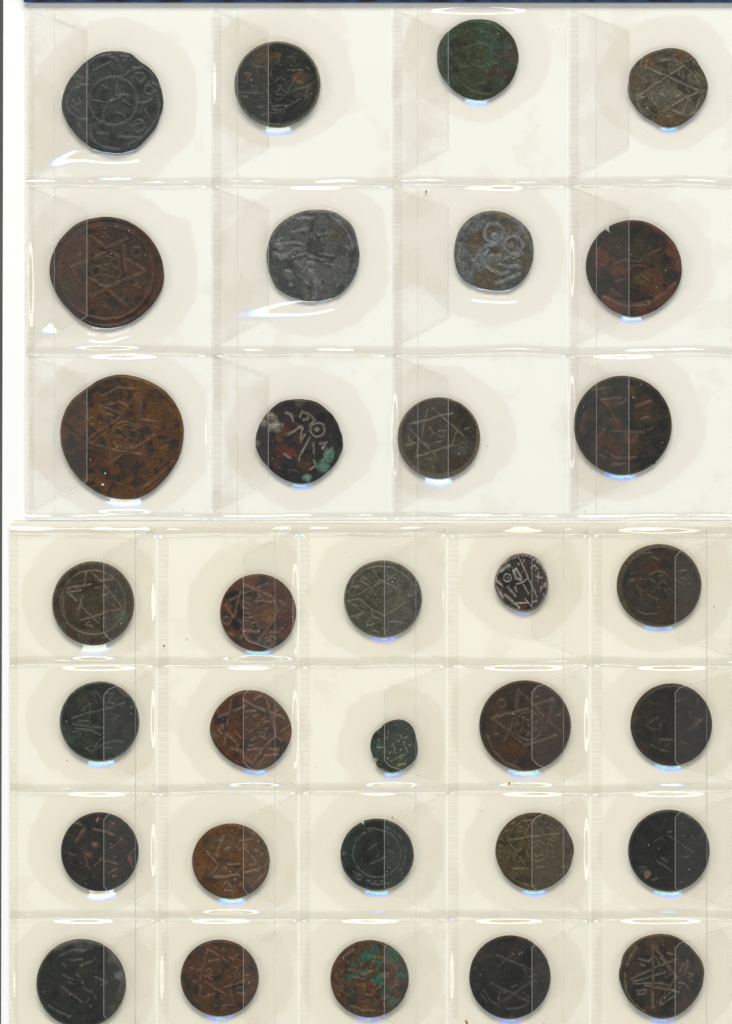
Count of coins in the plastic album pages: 32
